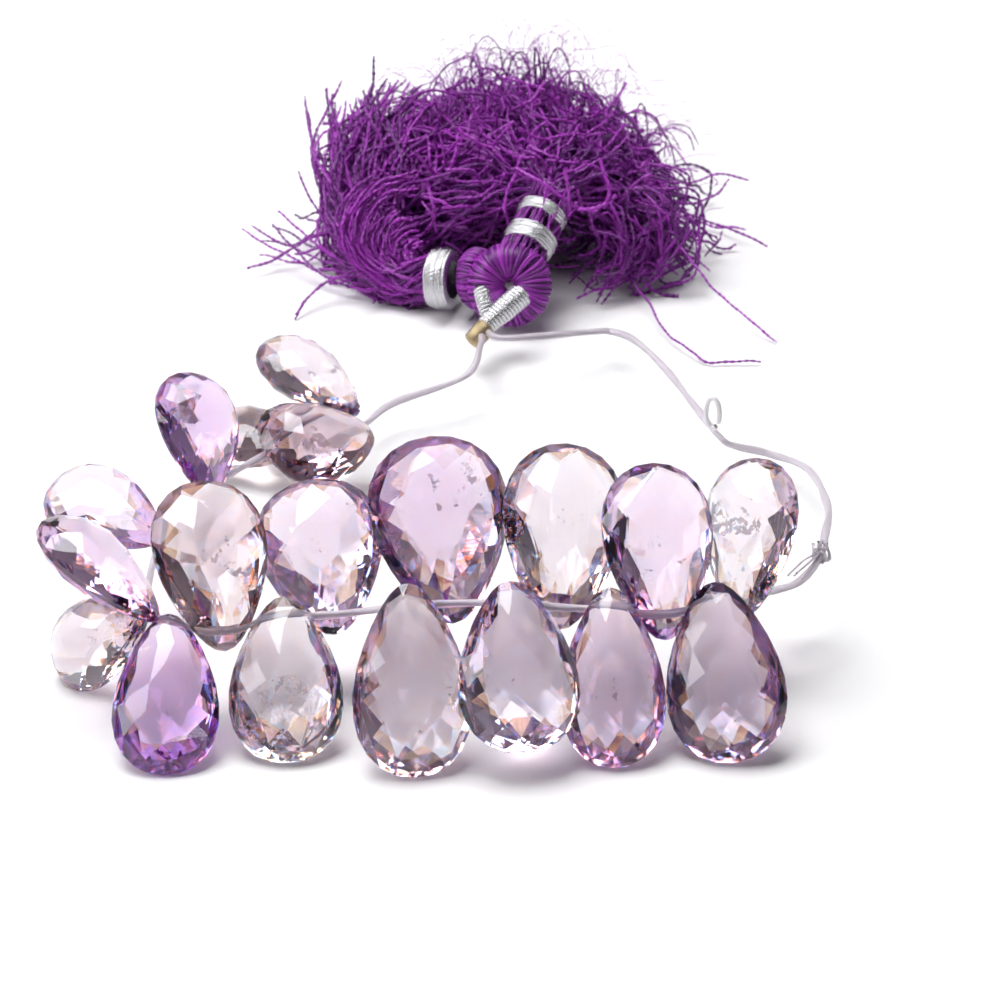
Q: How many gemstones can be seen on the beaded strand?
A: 19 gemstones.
